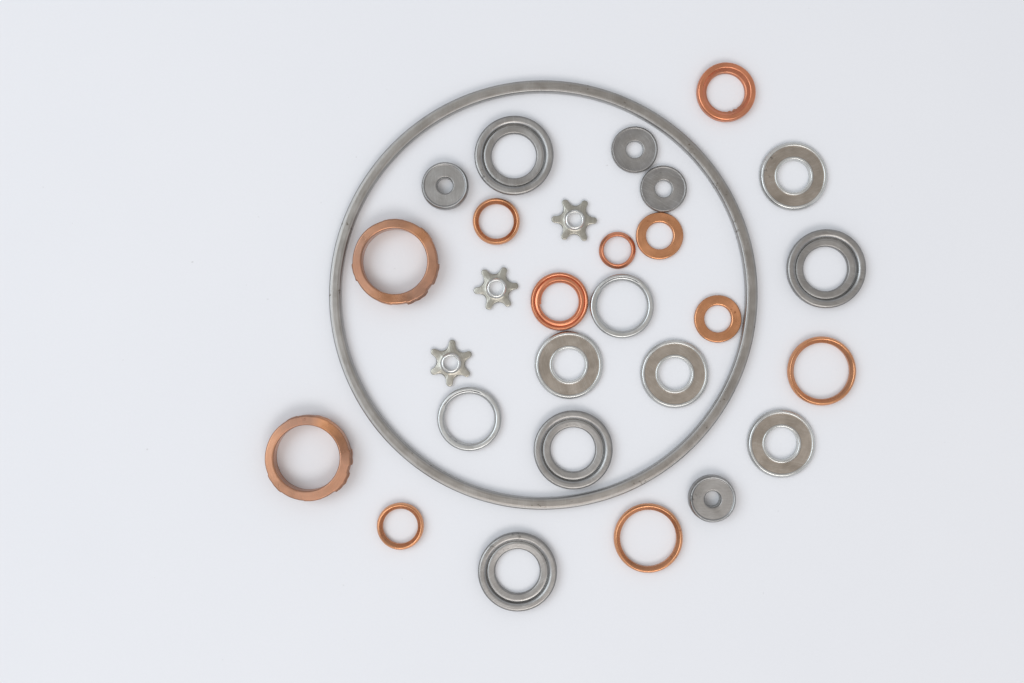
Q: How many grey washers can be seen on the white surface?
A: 14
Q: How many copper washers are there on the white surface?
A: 11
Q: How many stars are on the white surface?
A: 3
